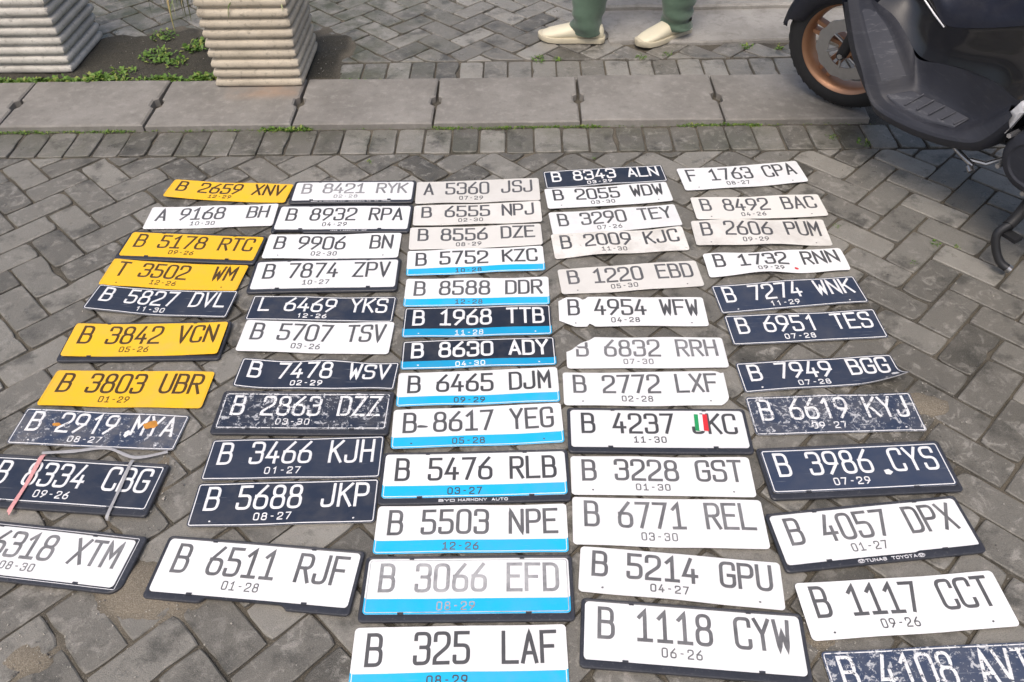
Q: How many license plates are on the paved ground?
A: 59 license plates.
